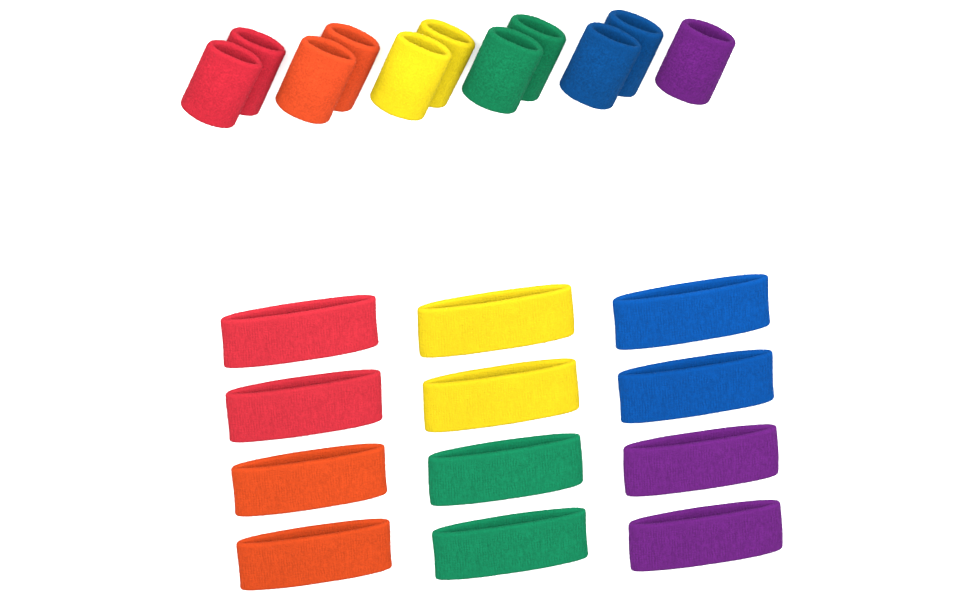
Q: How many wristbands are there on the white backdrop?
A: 11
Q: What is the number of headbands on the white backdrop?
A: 12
